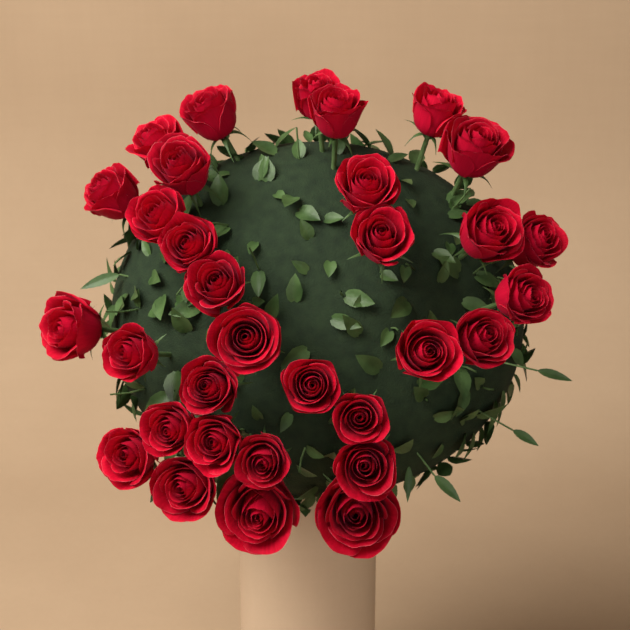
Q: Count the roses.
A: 32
